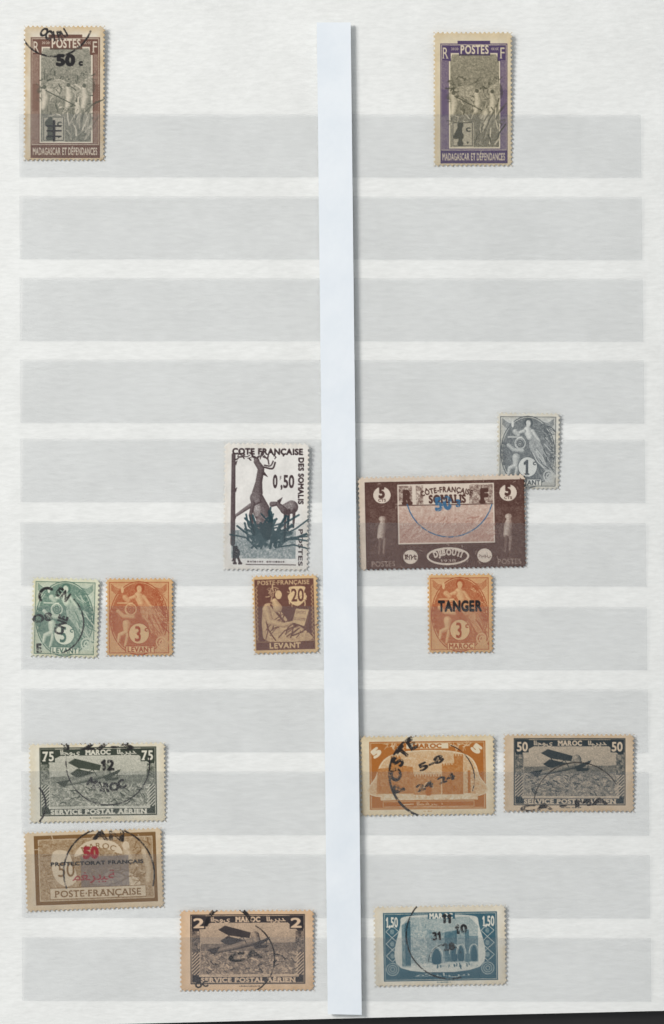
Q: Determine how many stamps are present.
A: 15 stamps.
